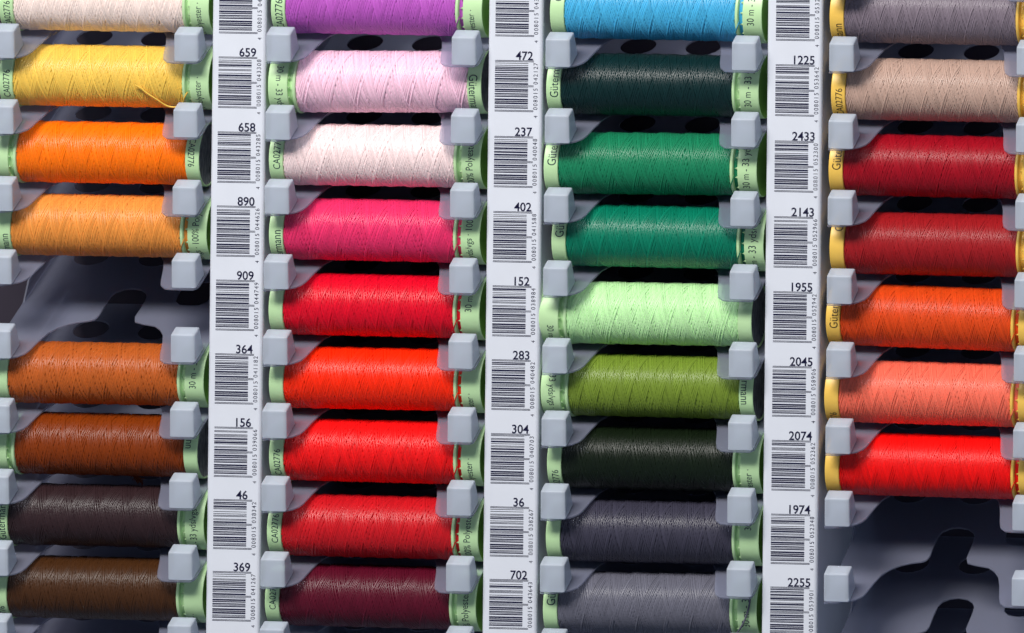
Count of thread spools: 33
